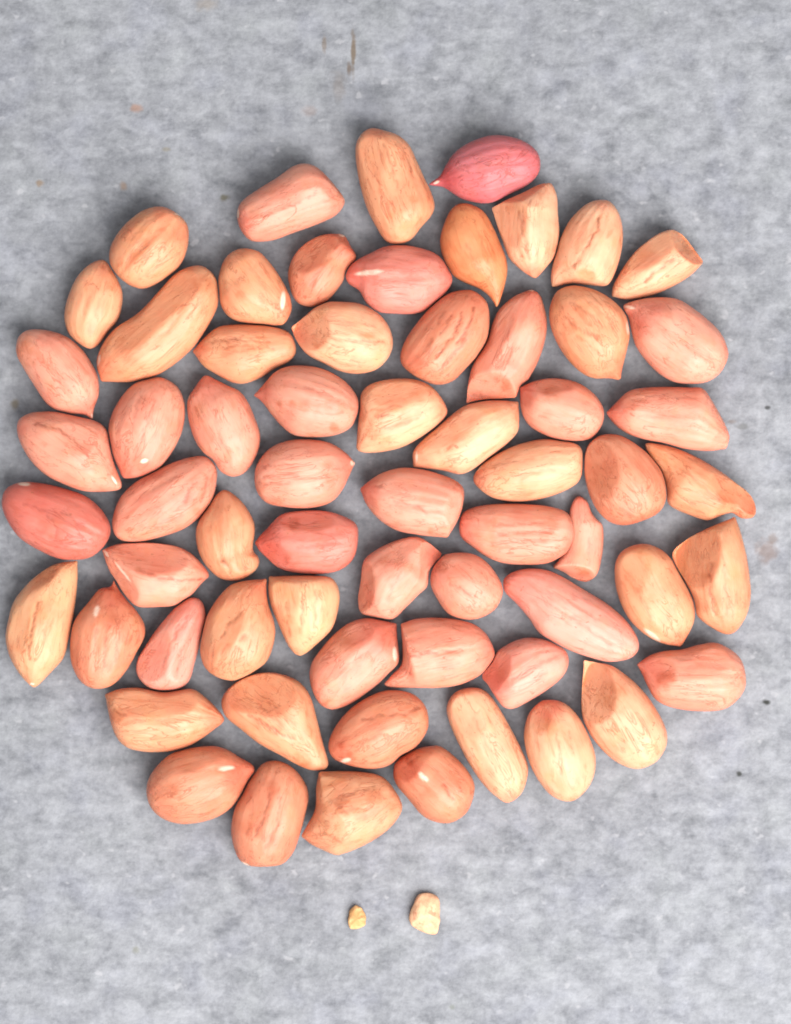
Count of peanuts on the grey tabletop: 64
